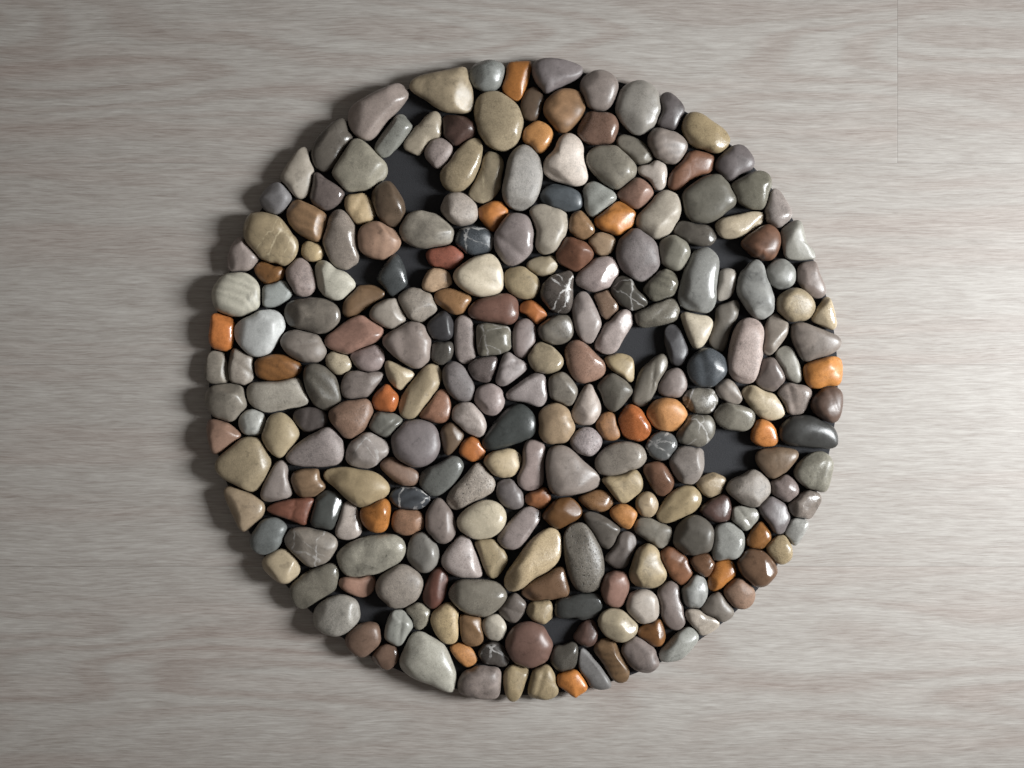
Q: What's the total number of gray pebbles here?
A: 159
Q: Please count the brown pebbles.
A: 53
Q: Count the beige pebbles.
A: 45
